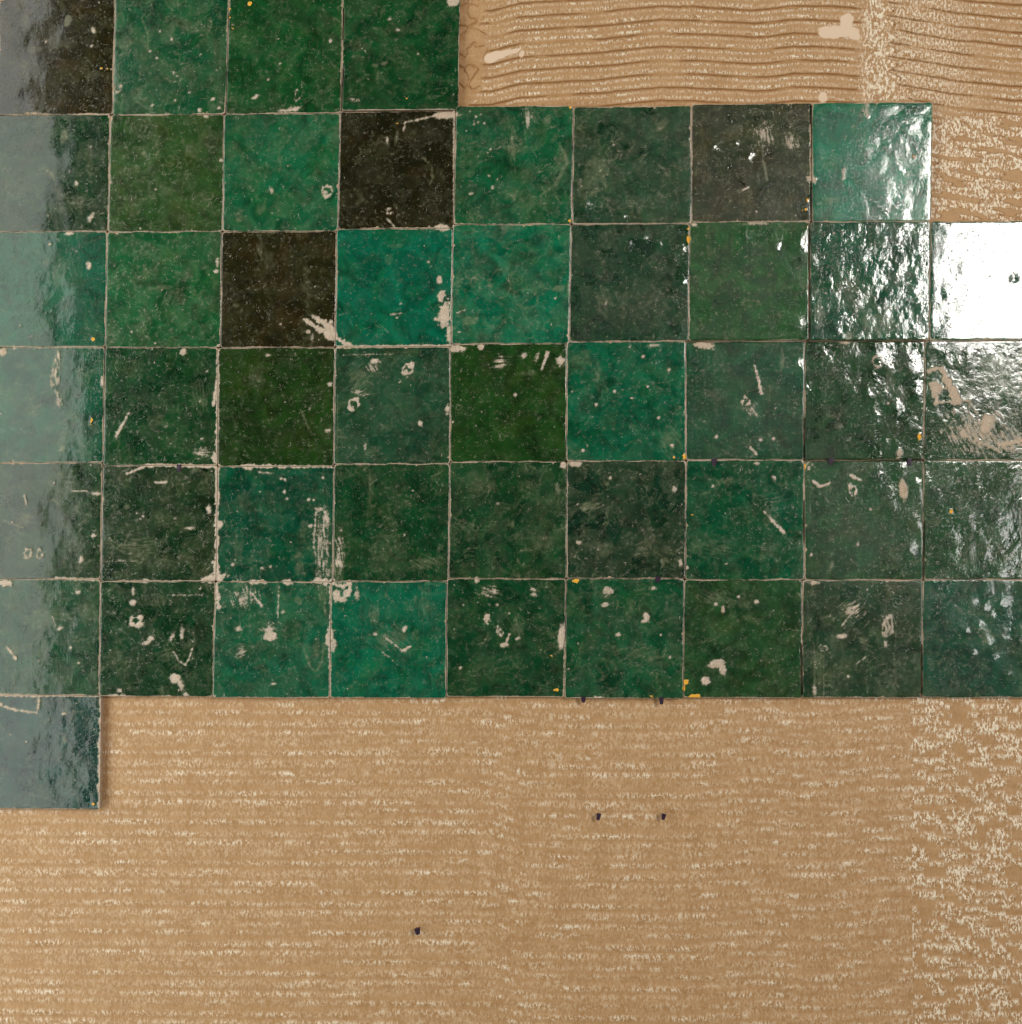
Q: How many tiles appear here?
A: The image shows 49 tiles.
